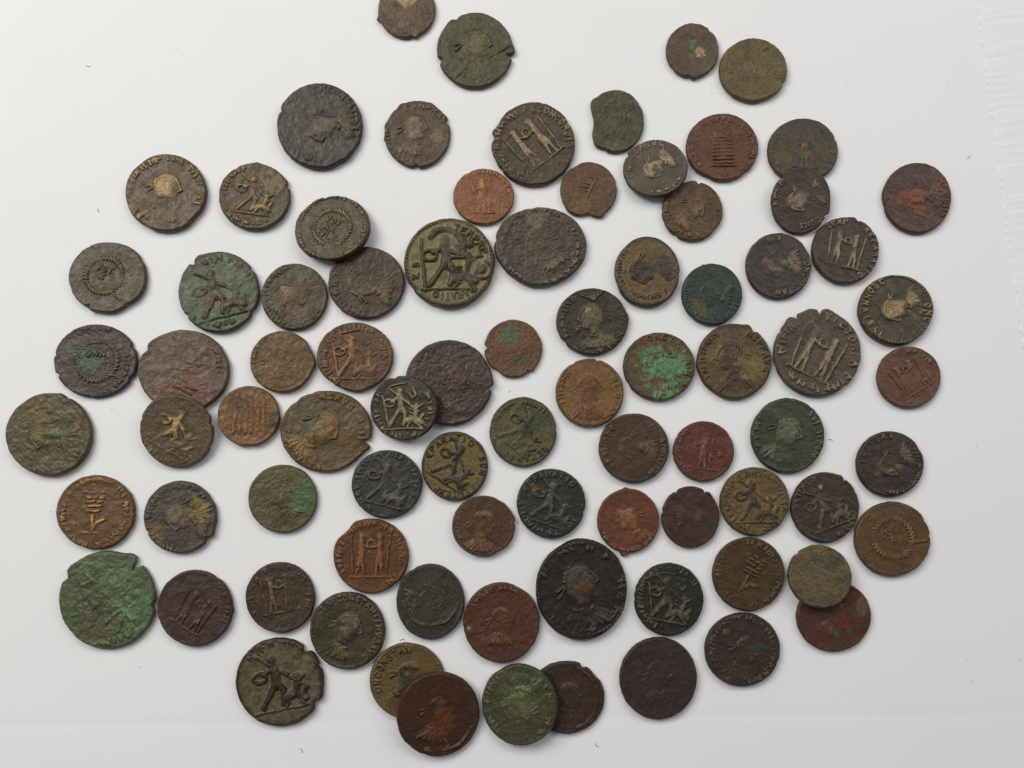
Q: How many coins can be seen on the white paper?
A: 83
